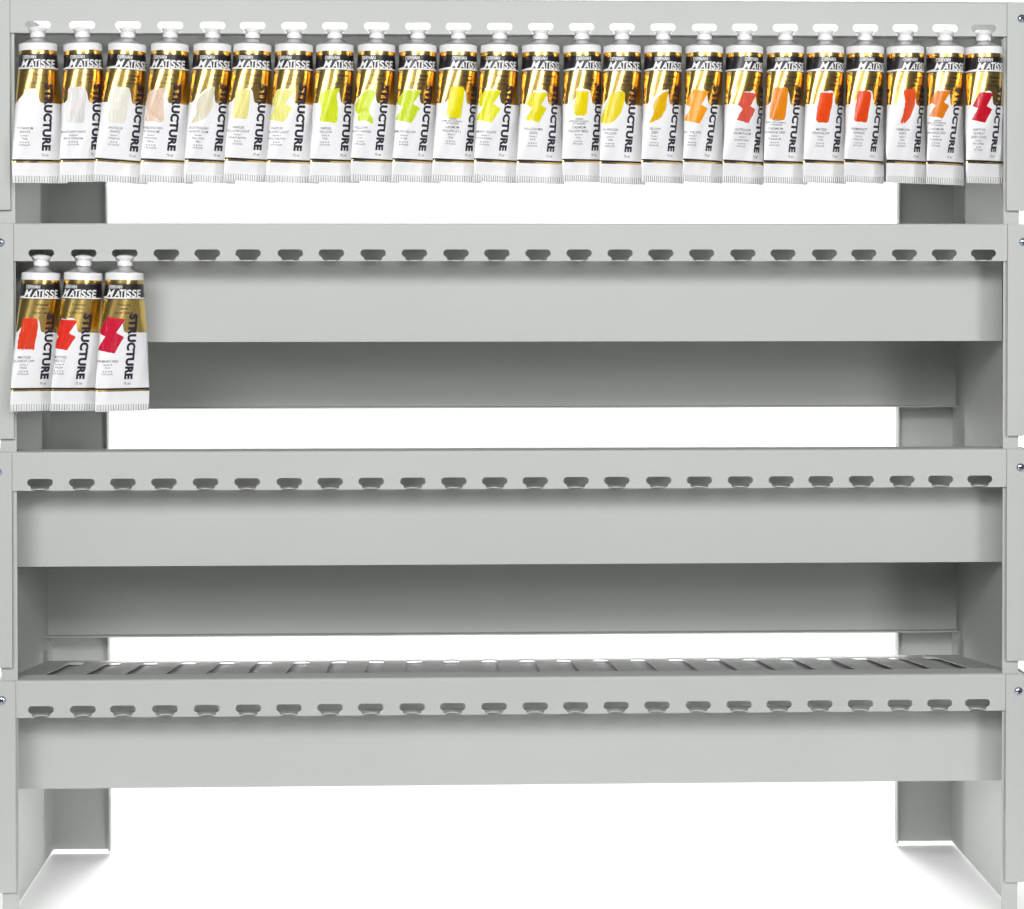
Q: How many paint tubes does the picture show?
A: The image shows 27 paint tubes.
